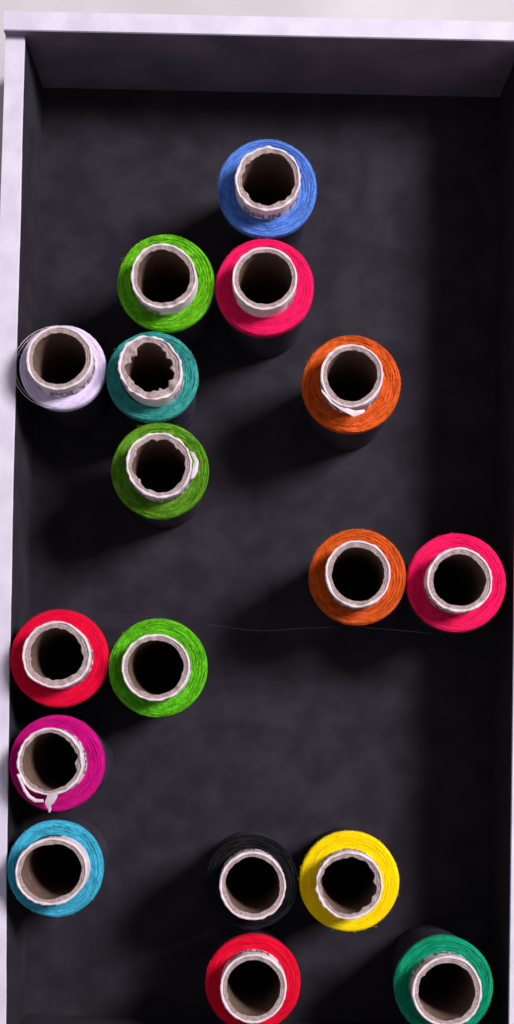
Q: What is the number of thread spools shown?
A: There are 17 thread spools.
